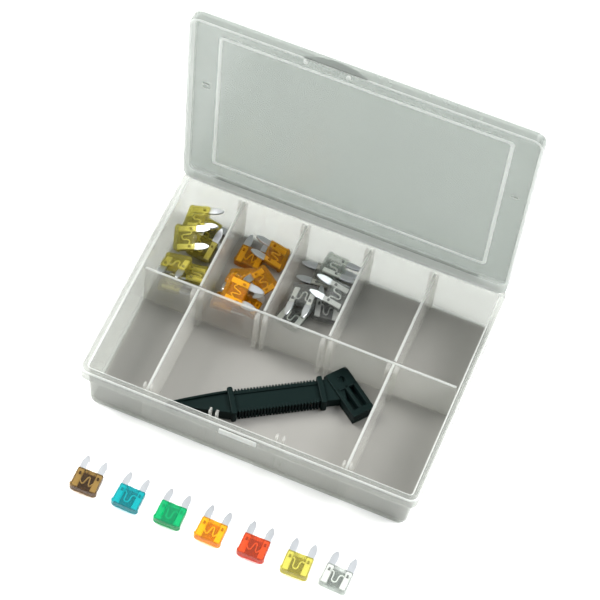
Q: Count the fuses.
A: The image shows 28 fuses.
